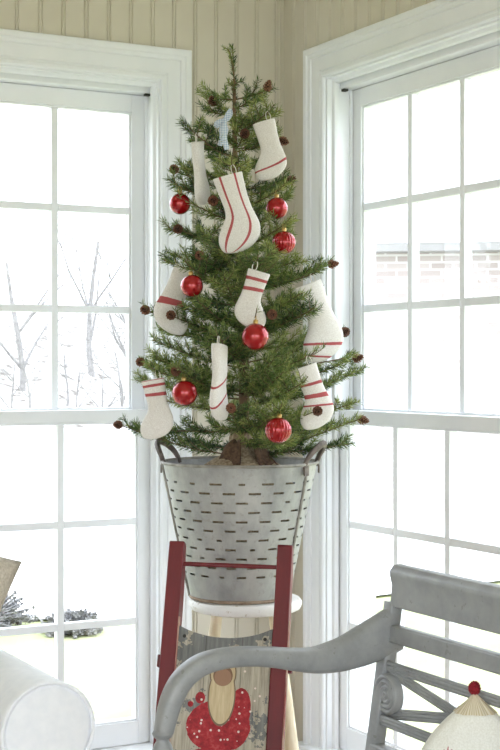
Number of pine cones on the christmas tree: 21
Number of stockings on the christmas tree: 9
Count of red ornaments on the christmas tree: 7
